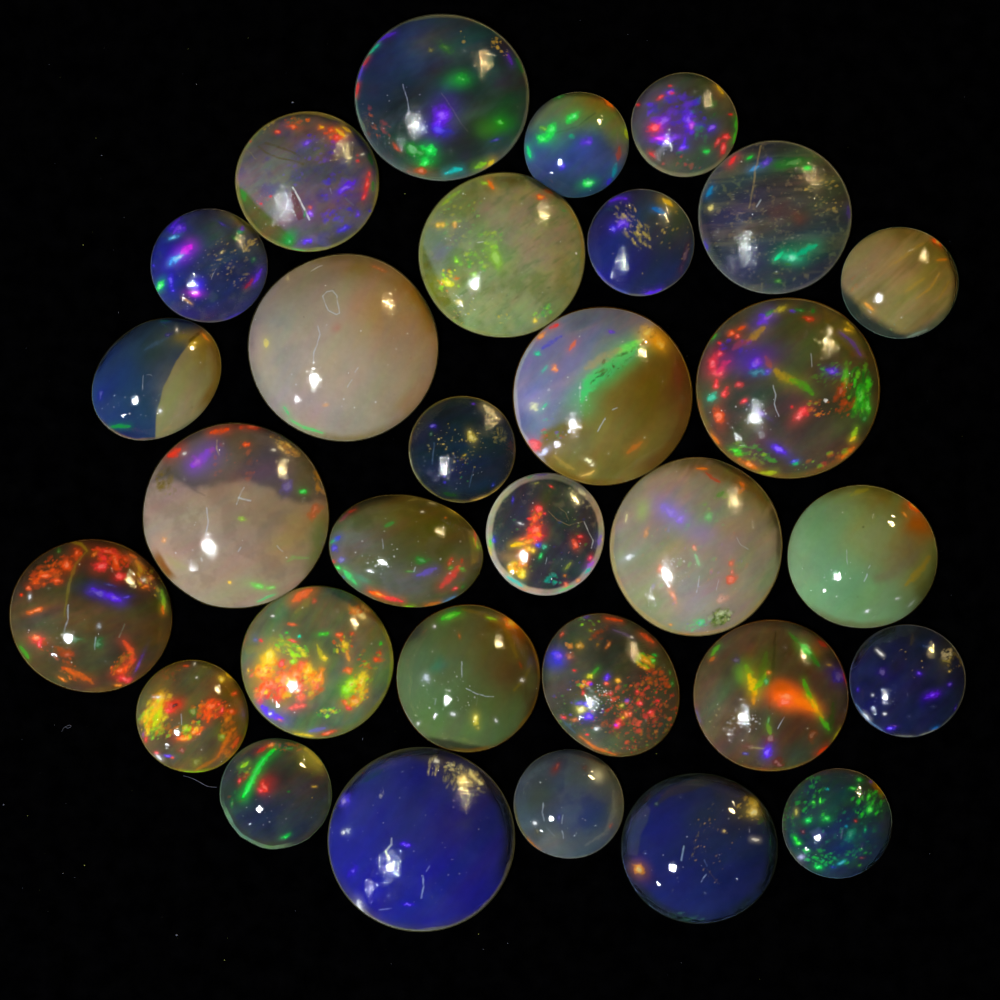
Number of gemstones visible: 31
